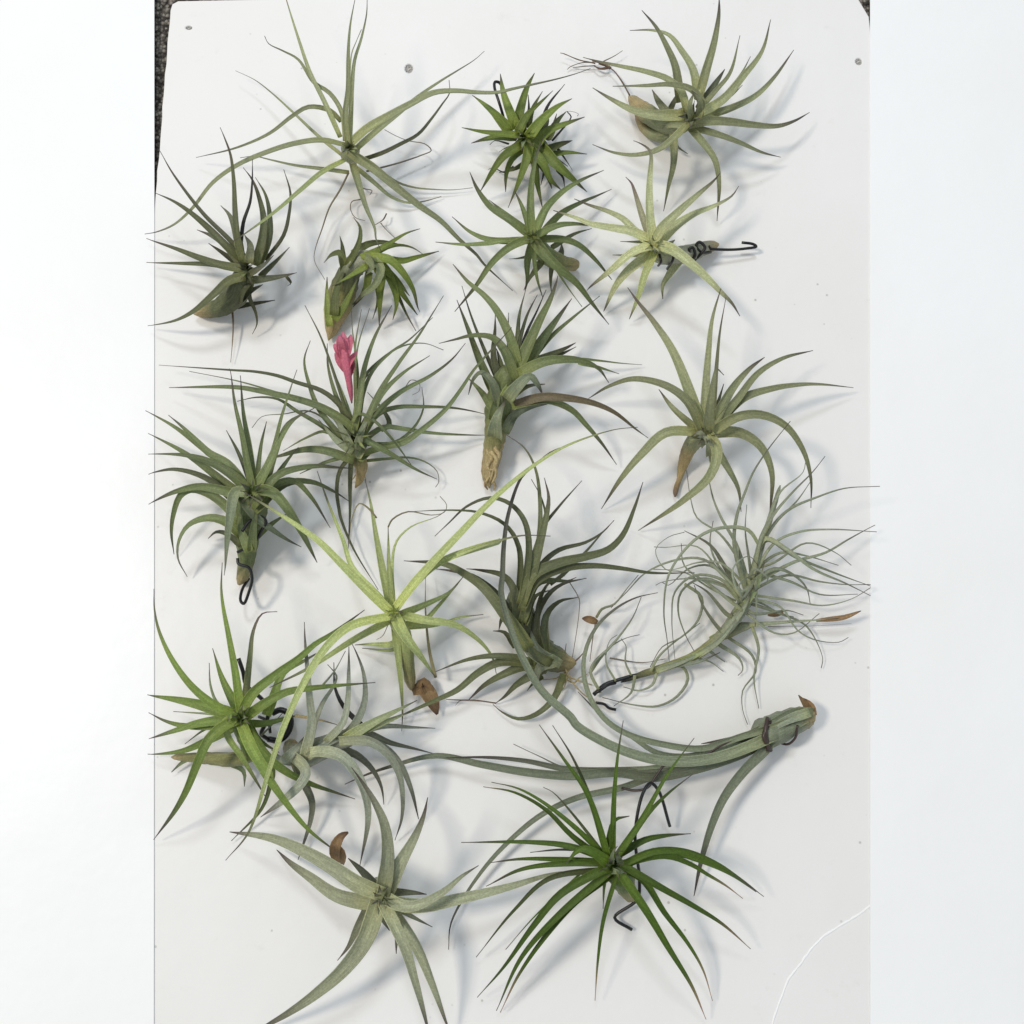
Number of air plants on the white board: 19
